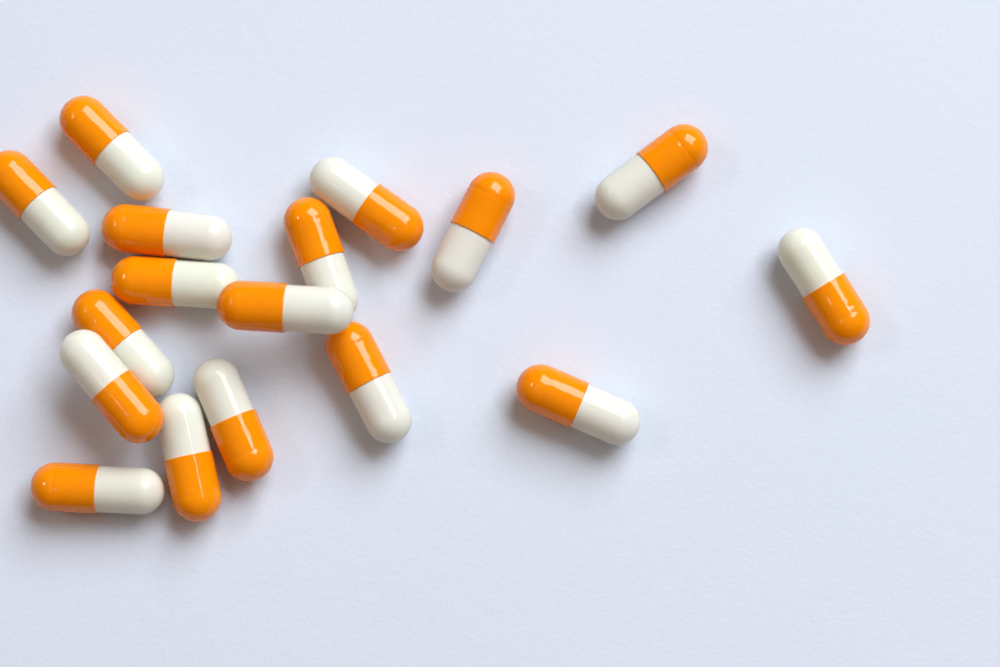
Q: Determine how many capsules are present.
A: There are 17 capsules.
